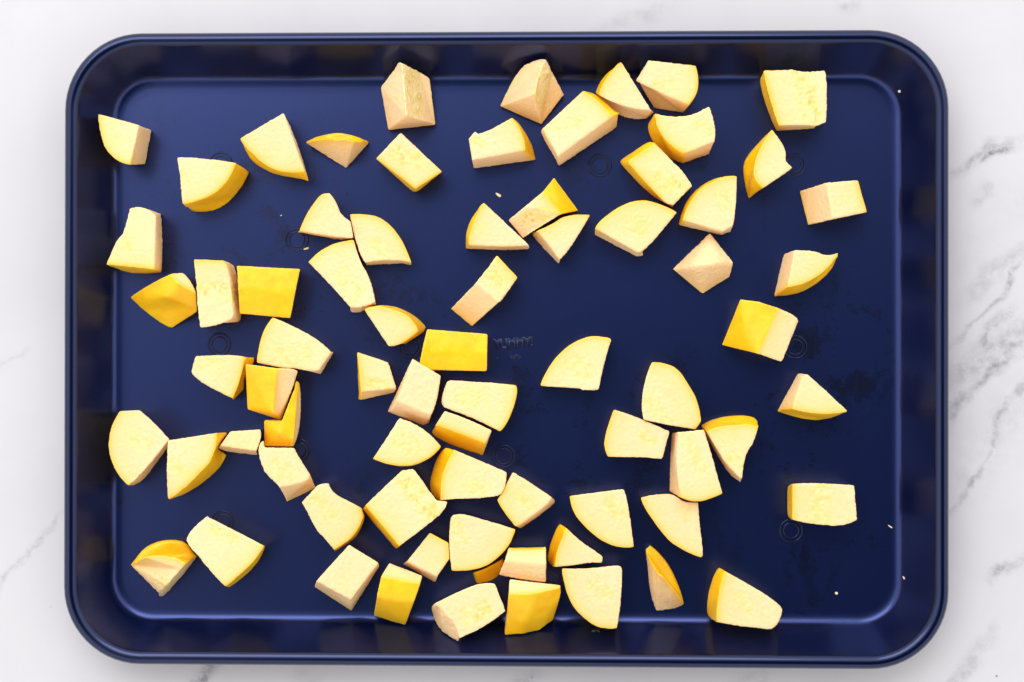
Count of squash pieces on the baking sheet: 74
